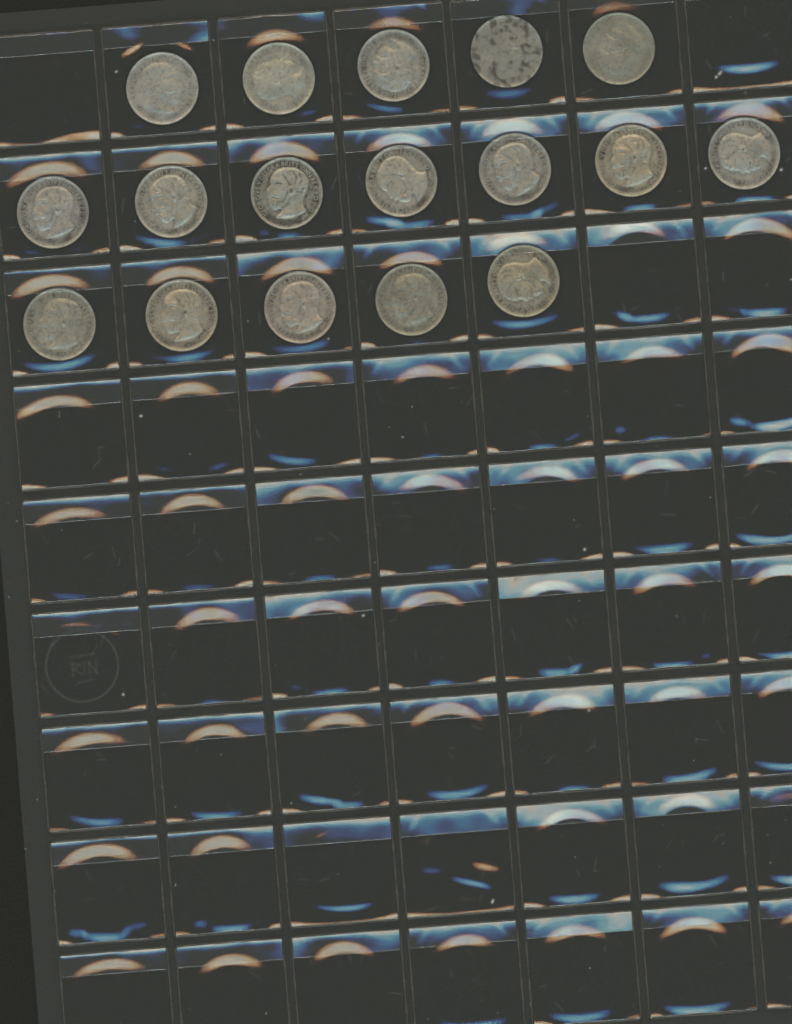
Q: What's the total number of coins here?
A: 17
